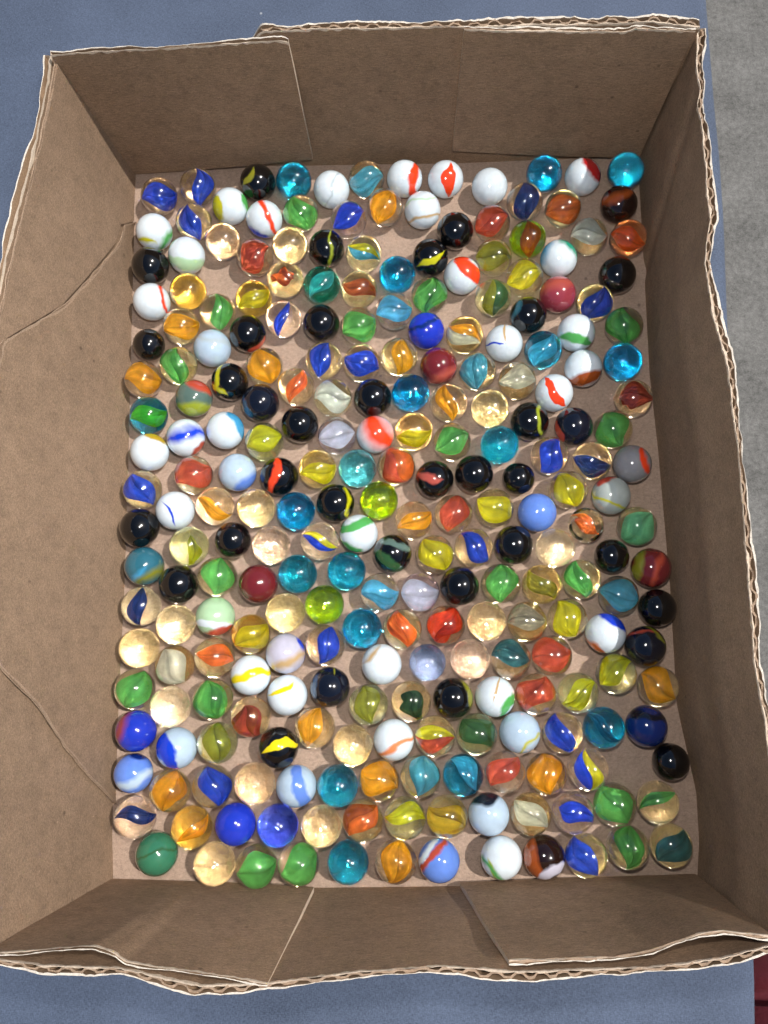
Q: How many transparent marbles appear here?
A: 158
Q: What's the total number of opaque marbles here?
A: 90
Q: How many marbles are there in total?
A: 248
